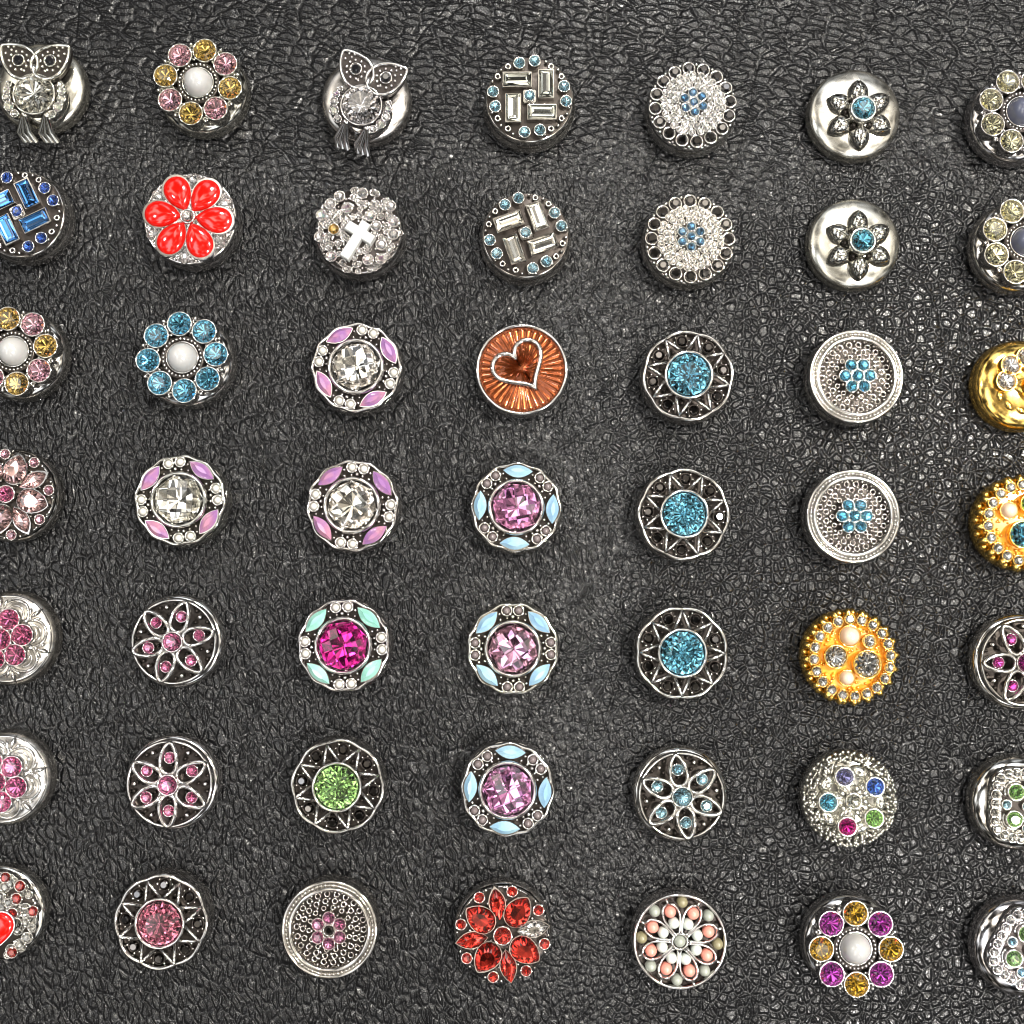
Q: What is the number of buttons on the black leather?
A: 49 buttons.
